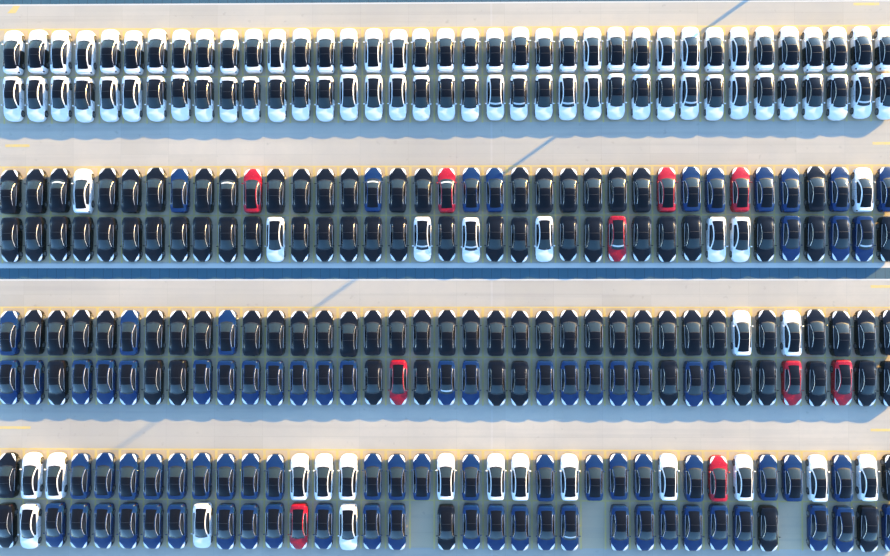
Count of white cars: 100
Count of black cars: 99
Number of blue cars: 84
